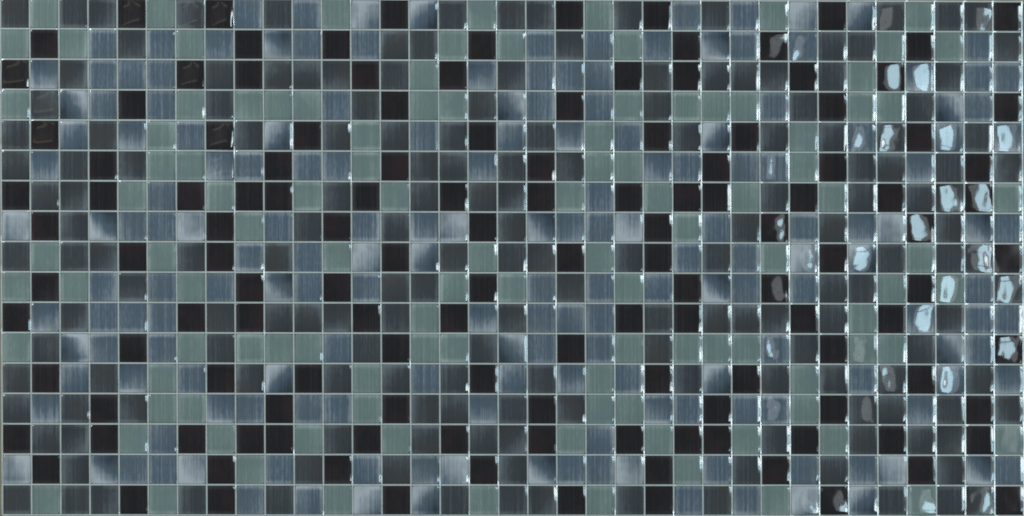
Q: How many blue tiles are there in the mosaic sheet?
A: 180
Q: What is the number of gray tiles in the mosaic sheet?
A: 173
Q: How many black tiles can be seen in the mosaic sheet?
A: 133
